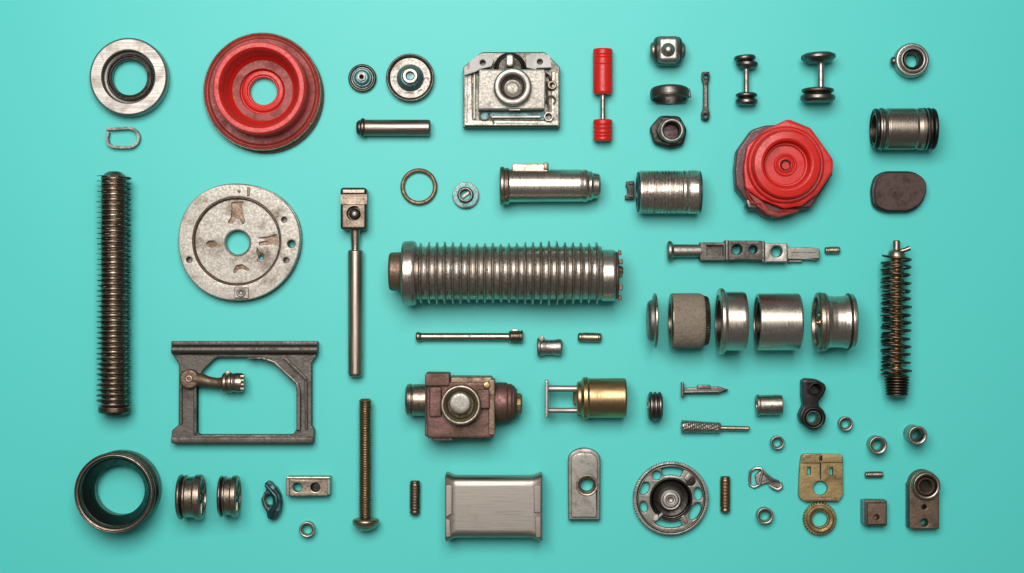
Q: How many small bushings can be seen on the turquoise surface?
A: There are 7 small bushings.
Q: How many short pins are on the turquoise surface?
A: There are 5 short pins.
